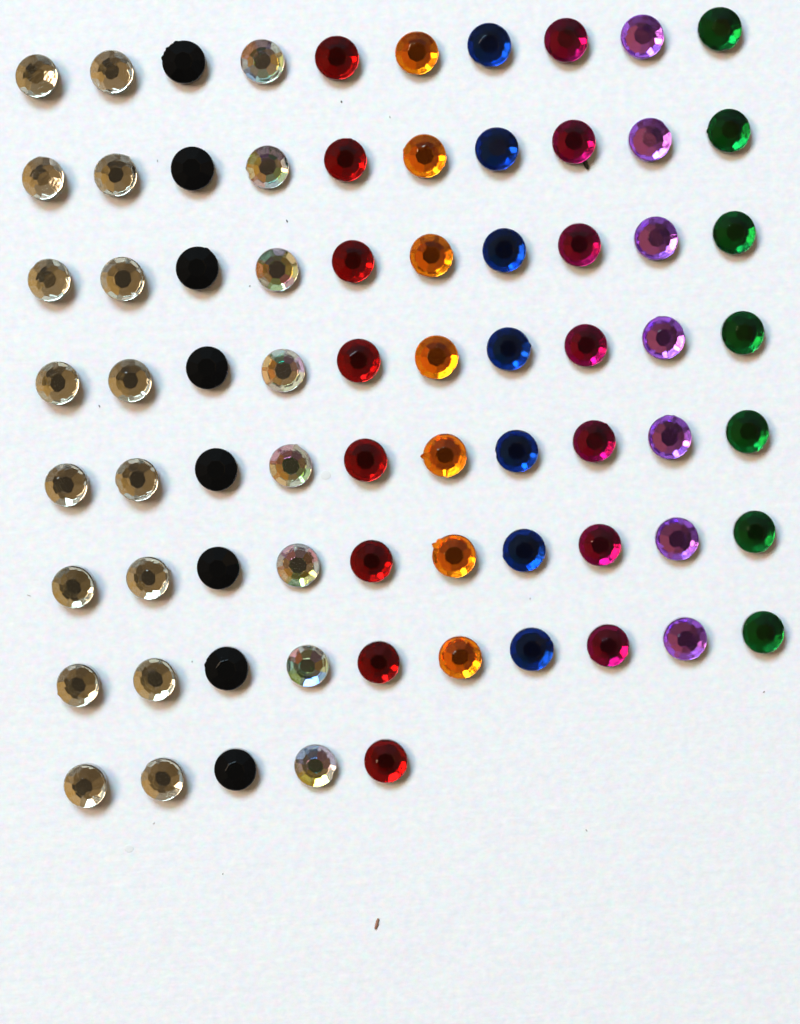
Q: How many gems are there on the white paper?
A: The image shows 75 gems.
